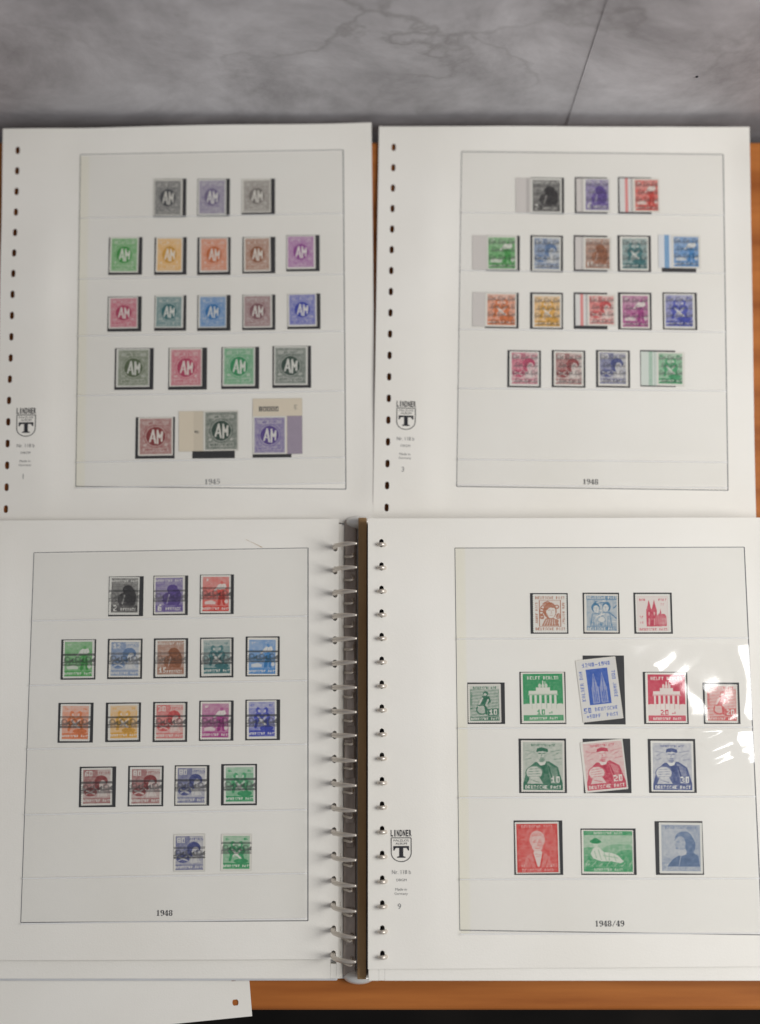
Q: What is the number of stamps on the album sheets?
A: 70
